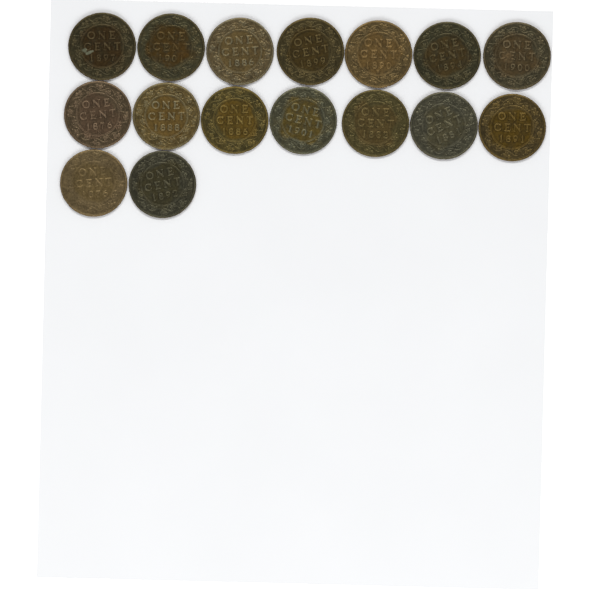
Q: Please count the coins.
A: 16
